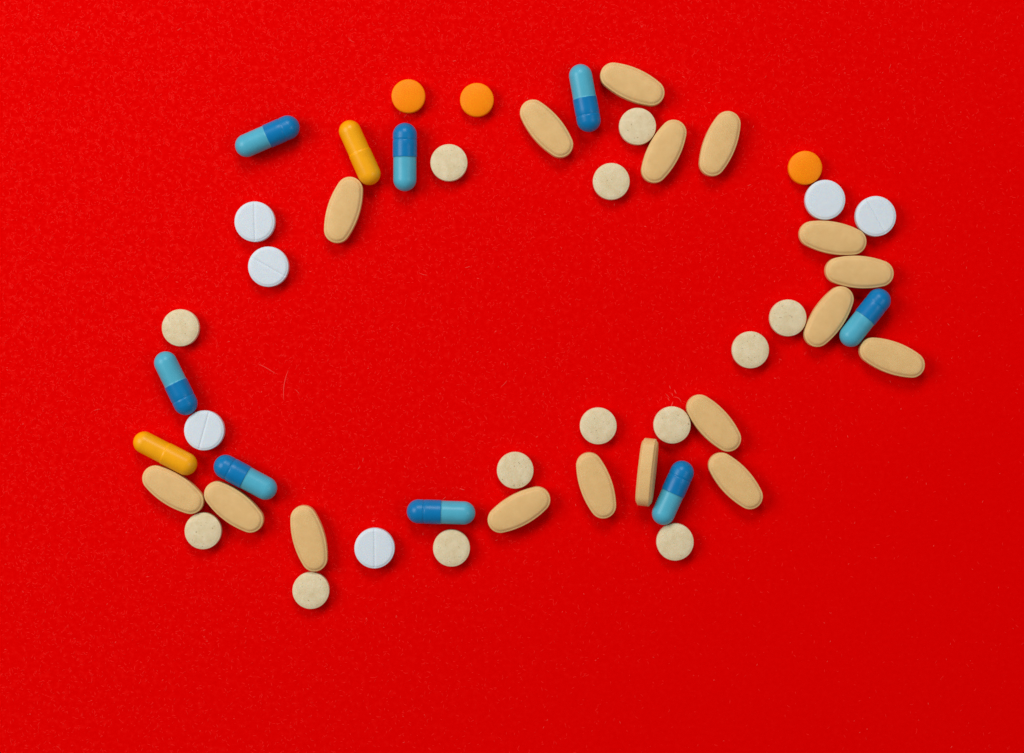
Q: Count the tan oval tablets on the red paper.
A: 17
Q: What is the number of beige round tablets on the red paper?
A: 13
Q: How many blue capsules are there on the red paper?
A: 8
